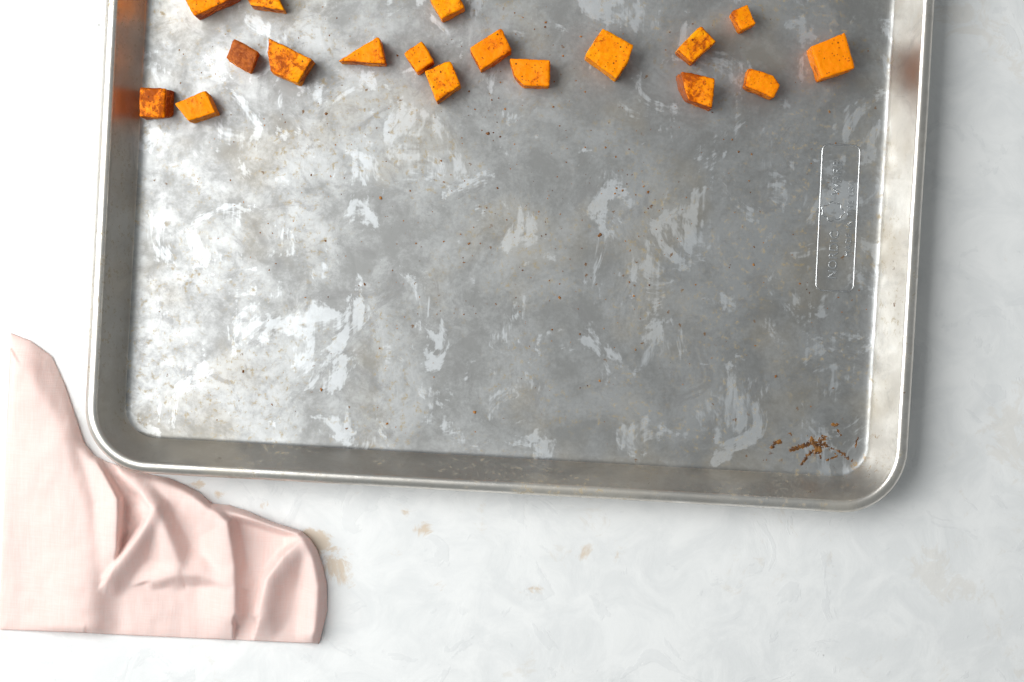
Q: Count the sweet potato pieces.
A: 18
